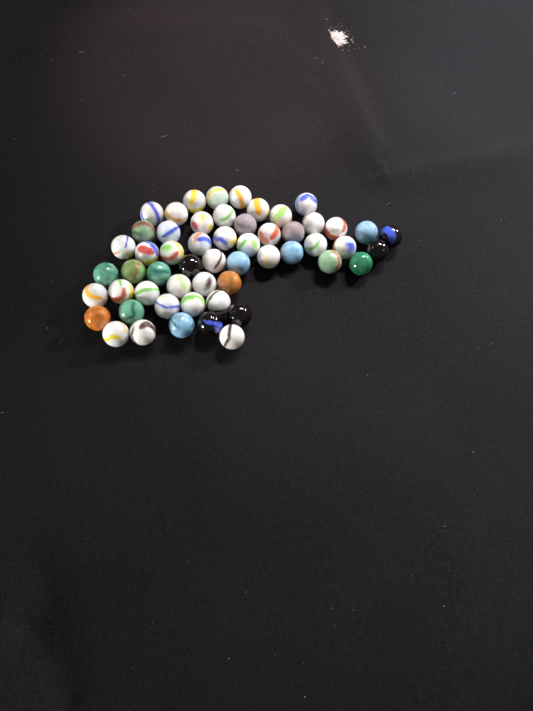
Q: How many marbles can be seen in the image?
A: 55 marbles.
